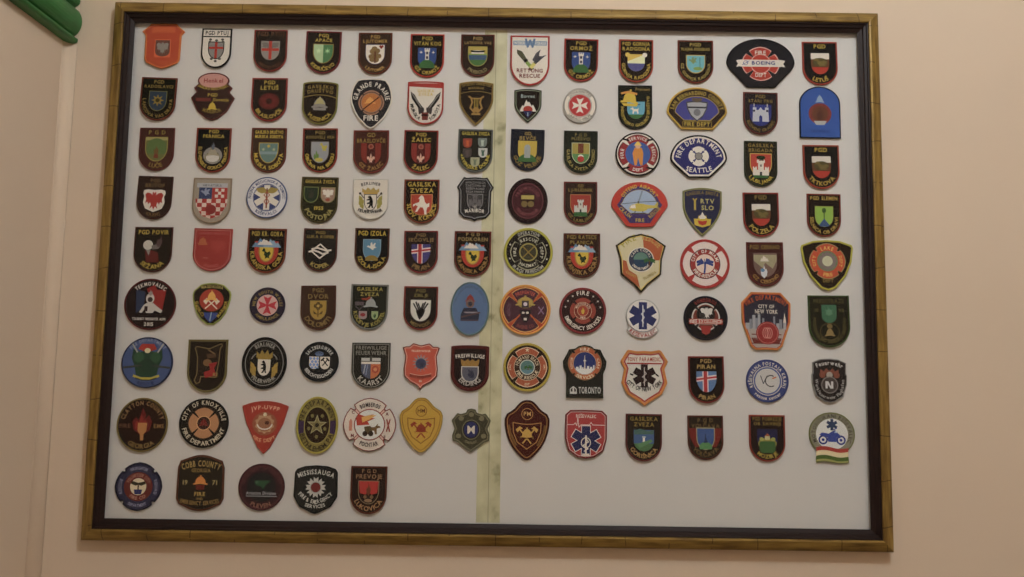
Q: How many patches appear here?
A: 109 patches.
